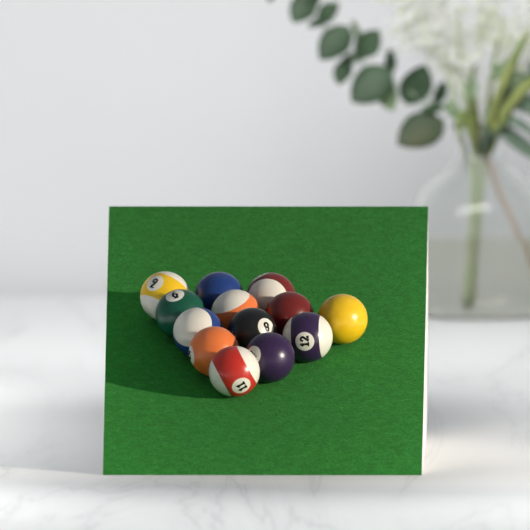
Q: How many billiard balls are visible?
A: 13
